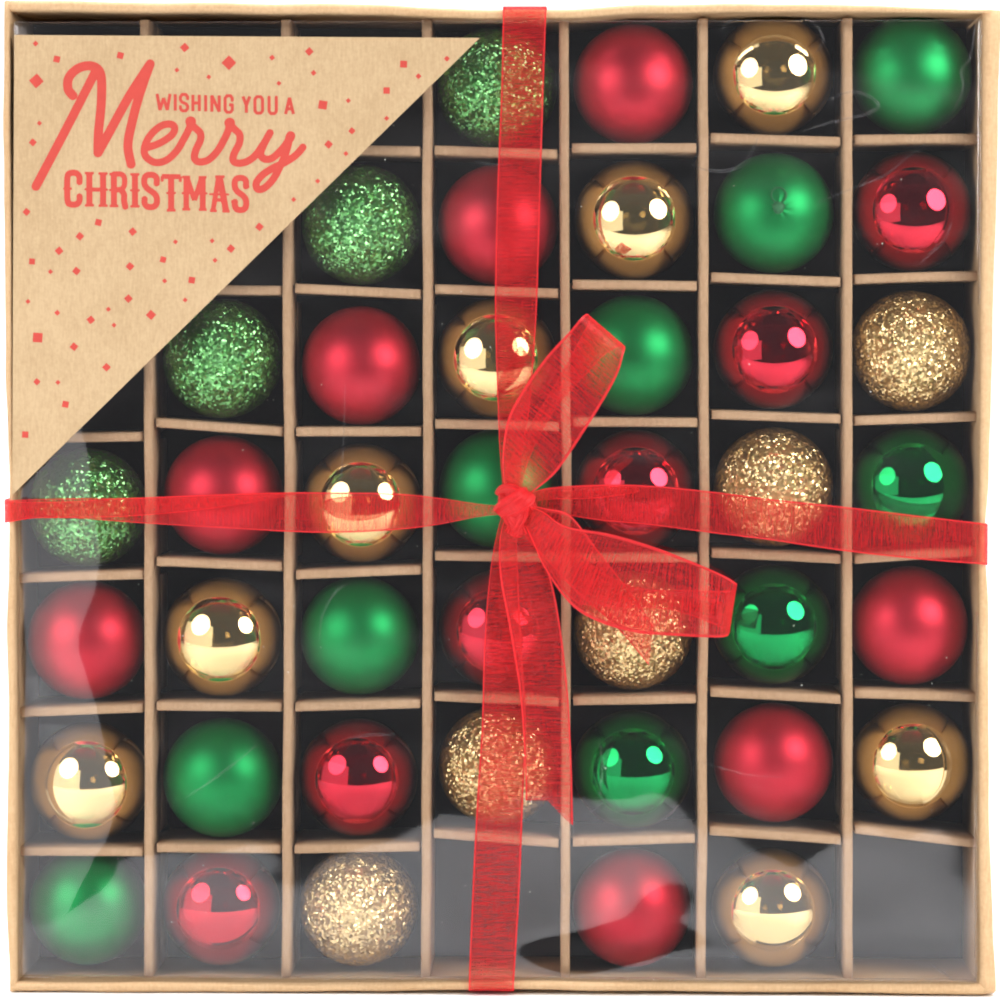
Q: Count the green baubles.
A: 14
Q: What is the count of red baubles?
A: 14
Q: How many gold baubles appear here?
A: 13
